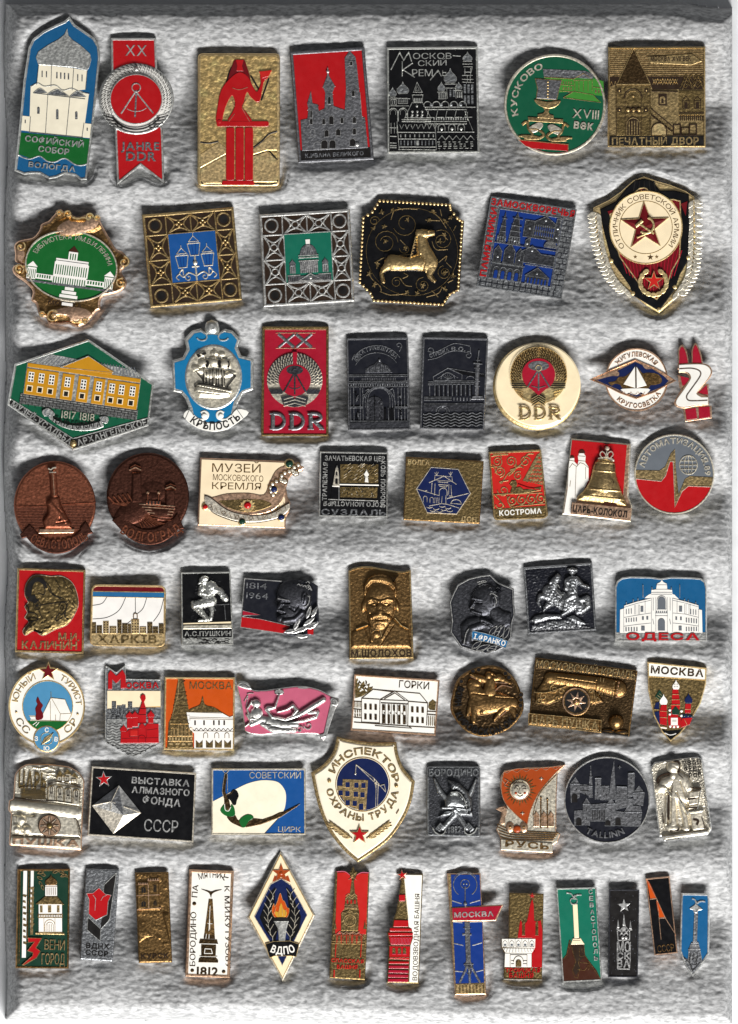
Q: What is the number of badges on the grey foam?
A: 66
